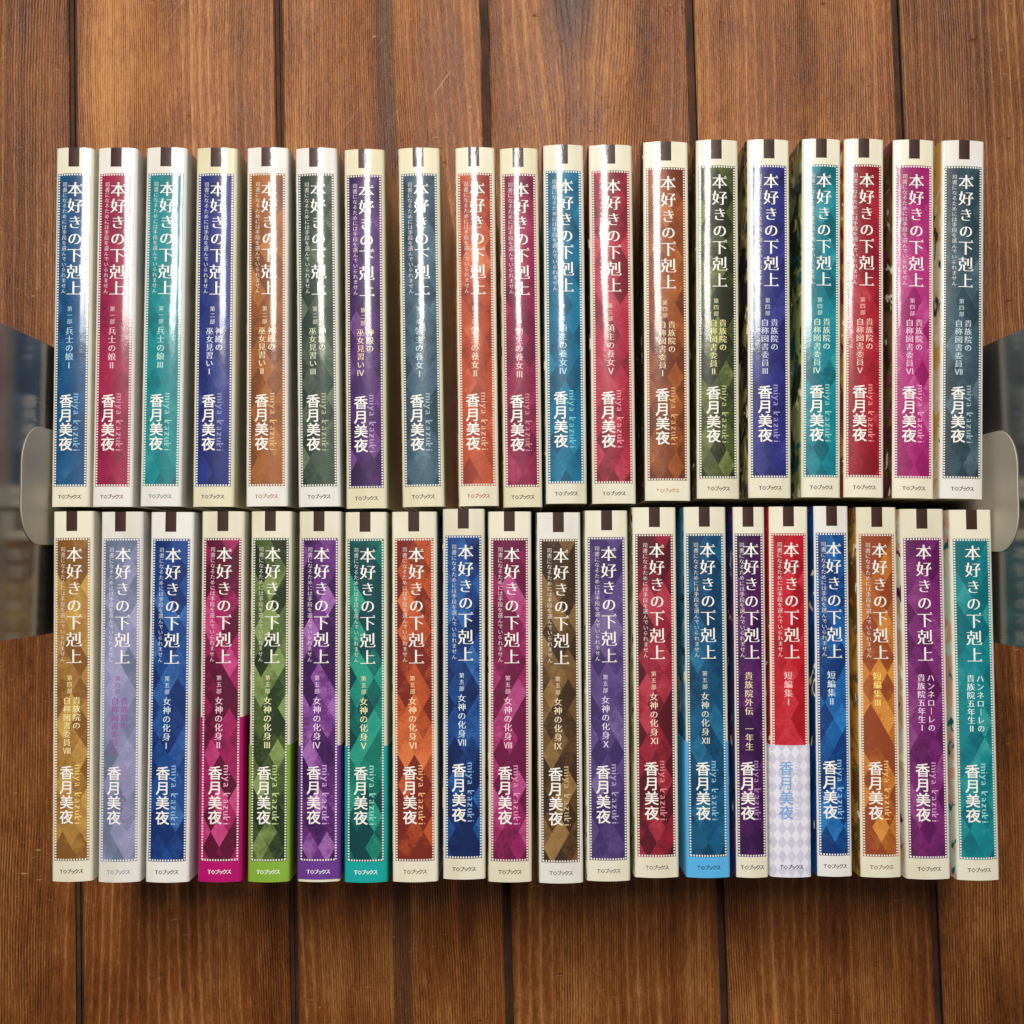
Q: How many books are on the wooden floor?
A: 39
